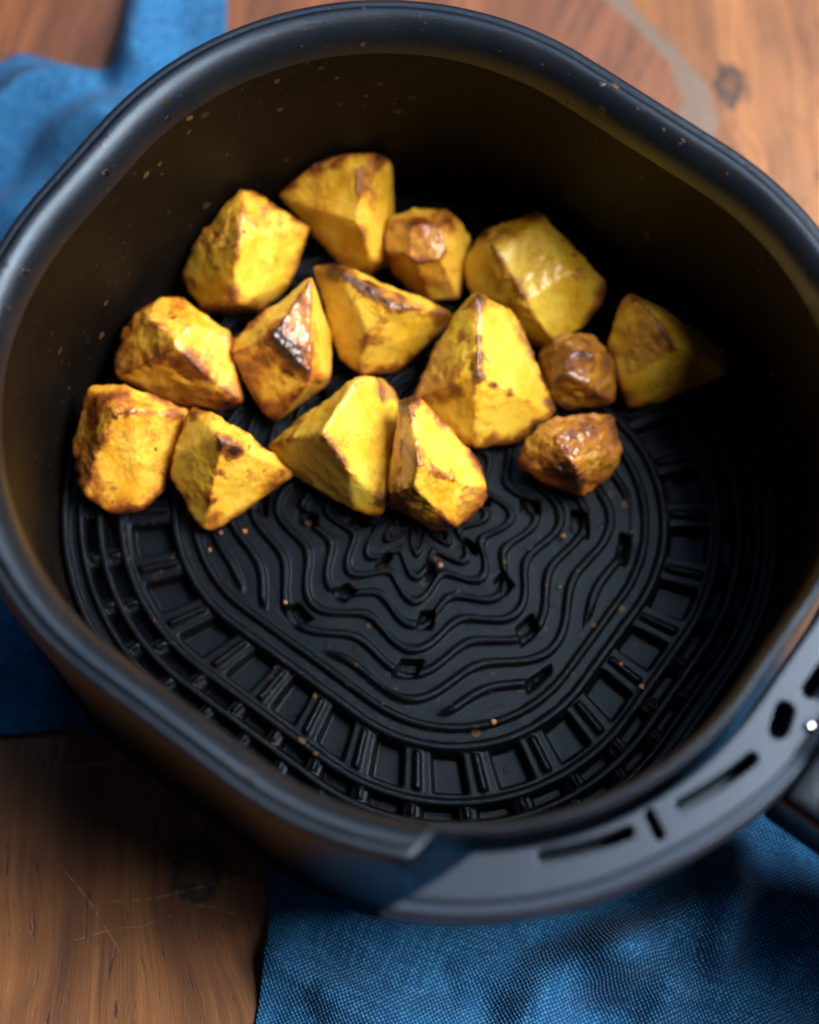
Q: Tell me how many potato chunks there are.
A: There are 15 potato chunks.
